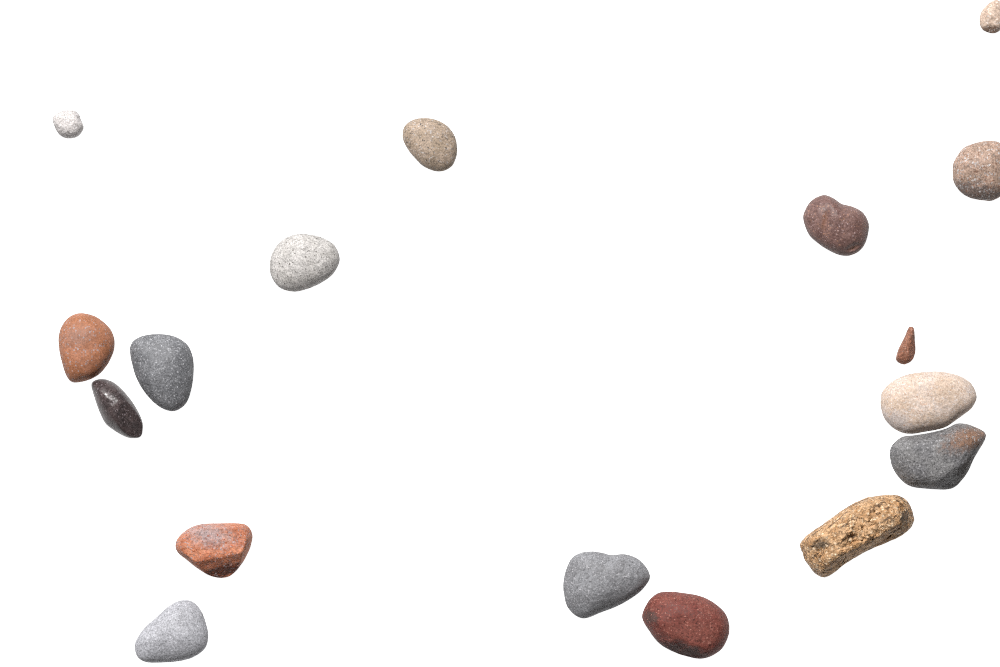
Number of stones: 17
